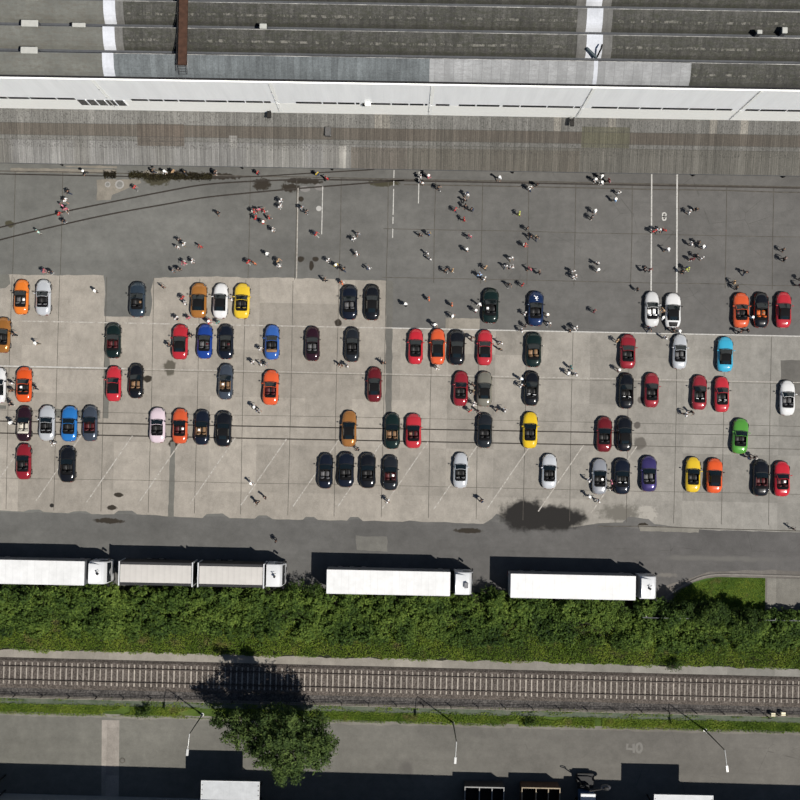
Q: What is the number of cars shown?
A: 77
